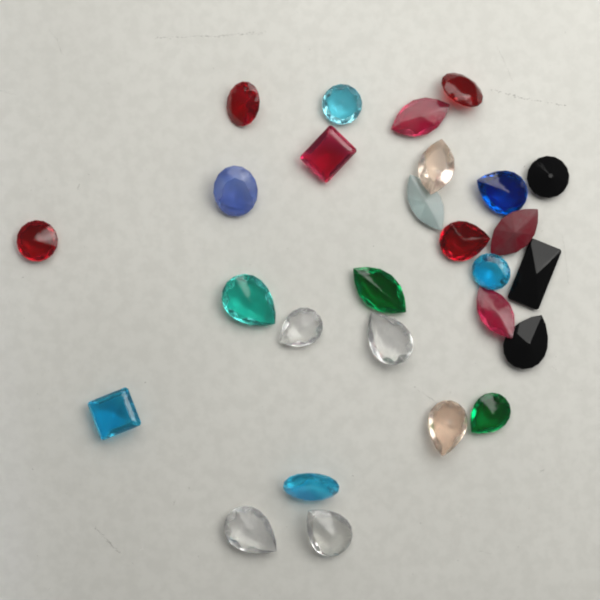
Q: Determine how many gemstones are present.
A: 27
